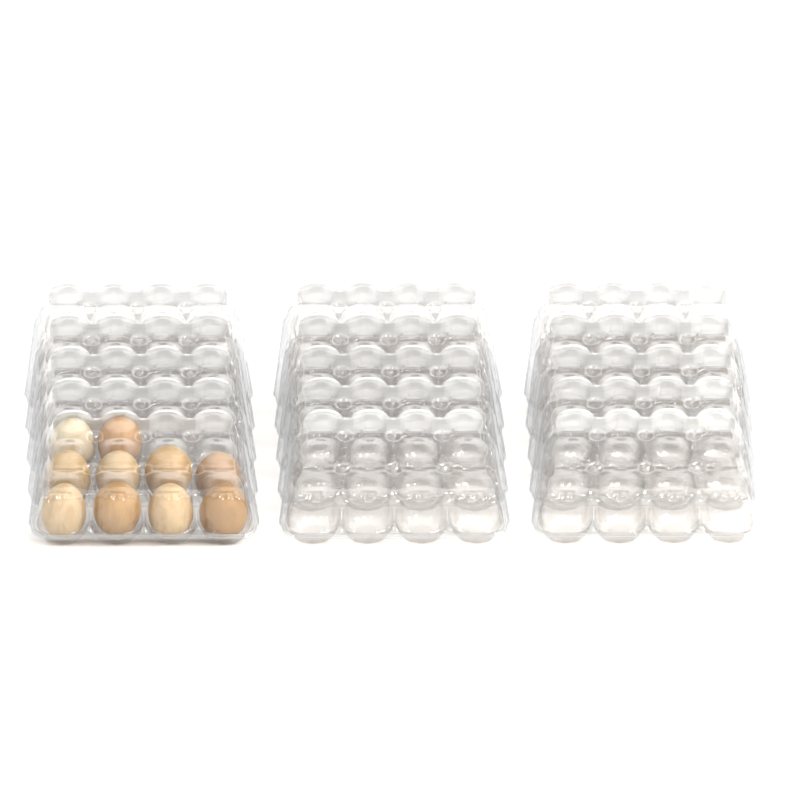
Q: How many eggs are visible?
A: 10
